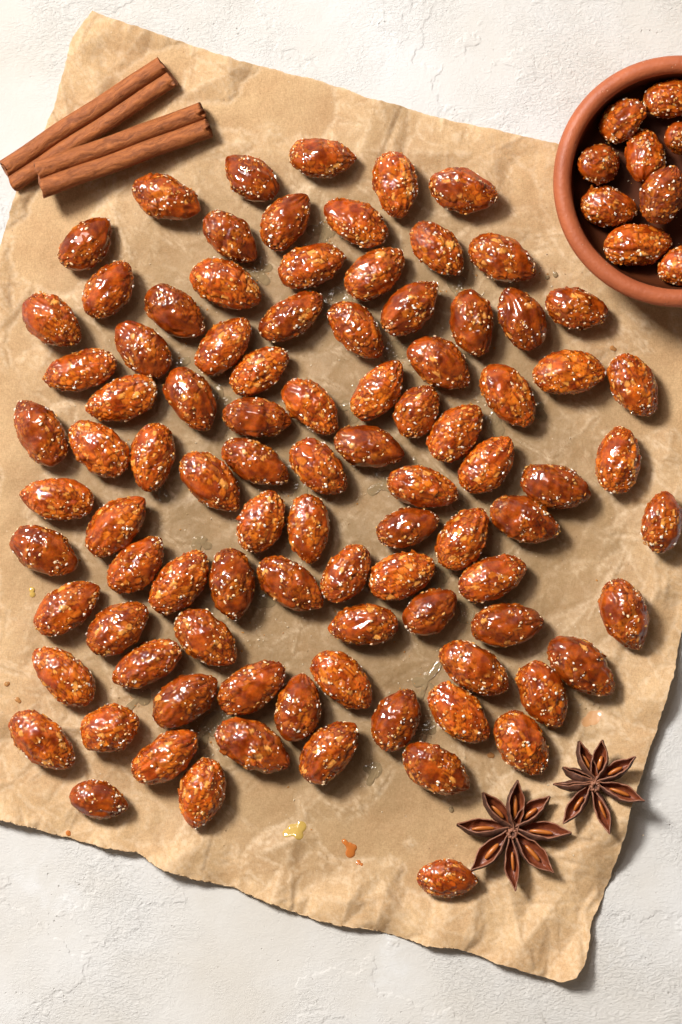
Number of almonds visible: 102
